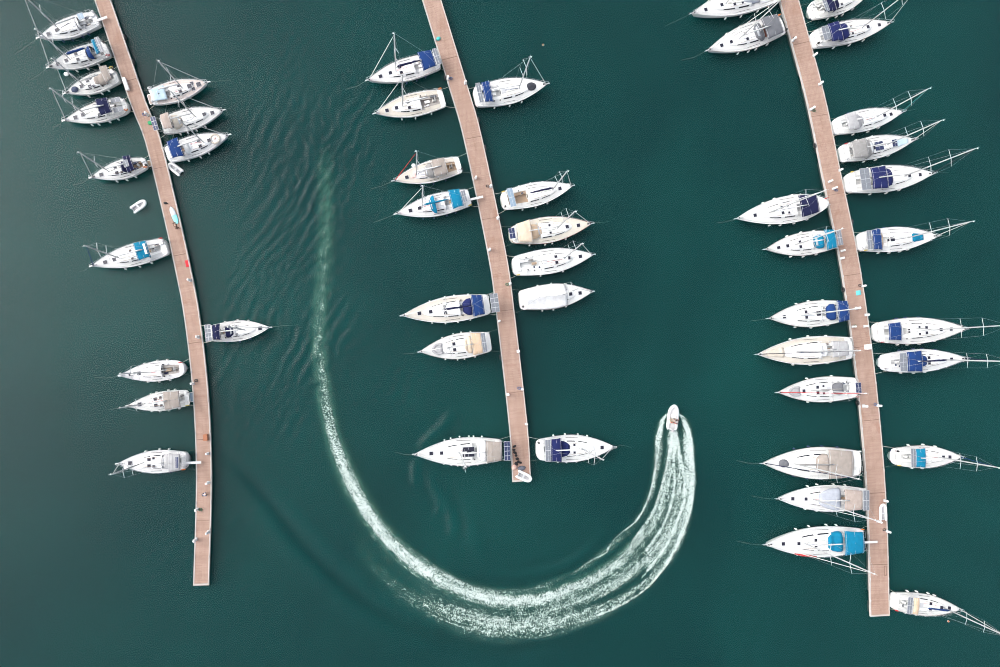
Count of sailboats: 46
